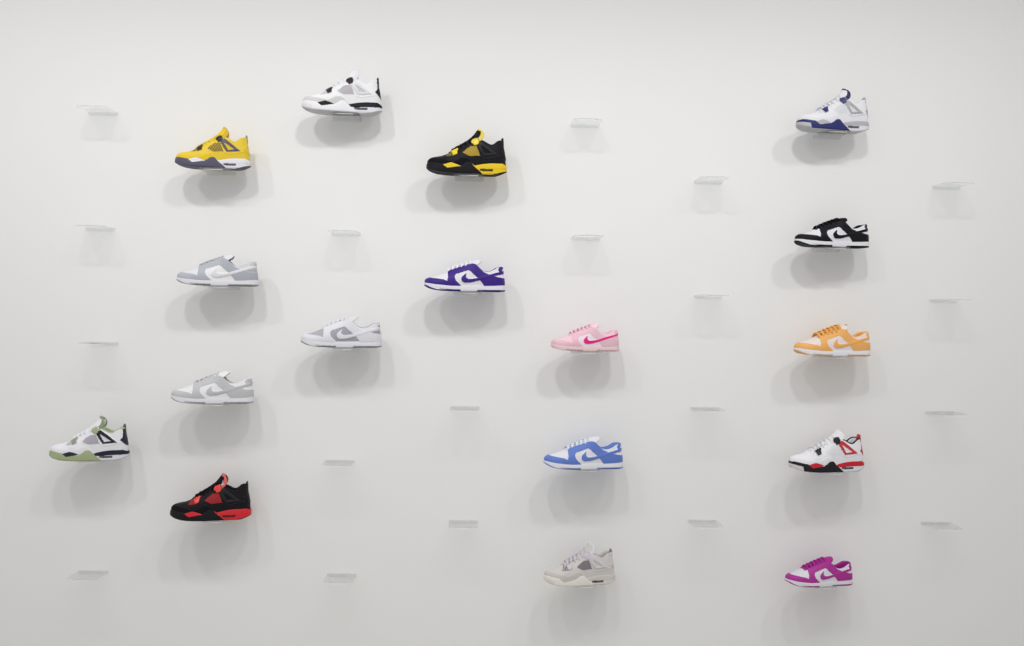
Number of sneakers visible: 17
